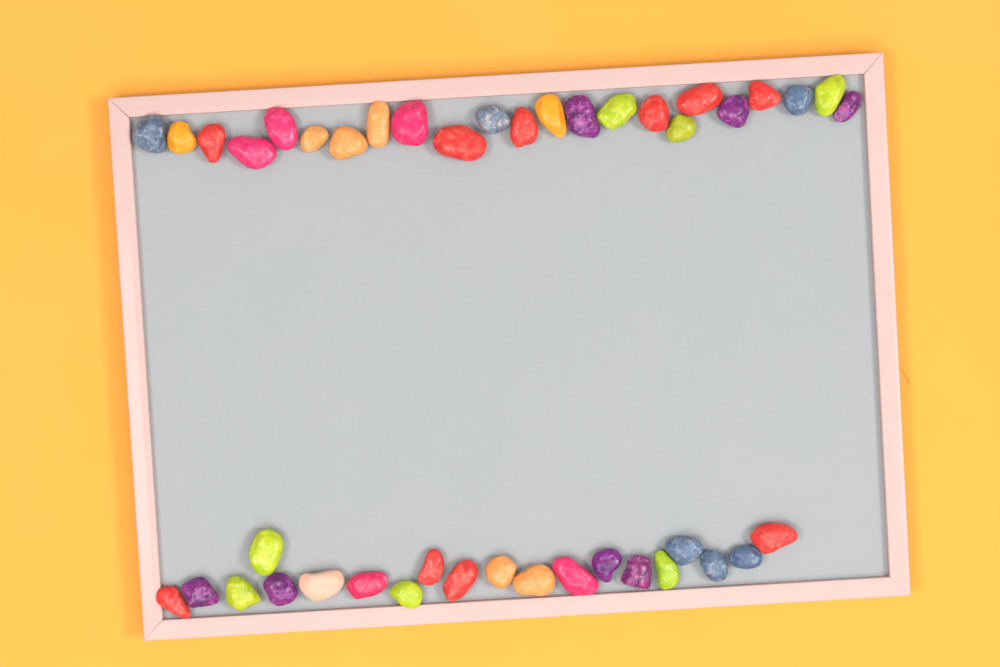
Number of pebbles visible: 43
